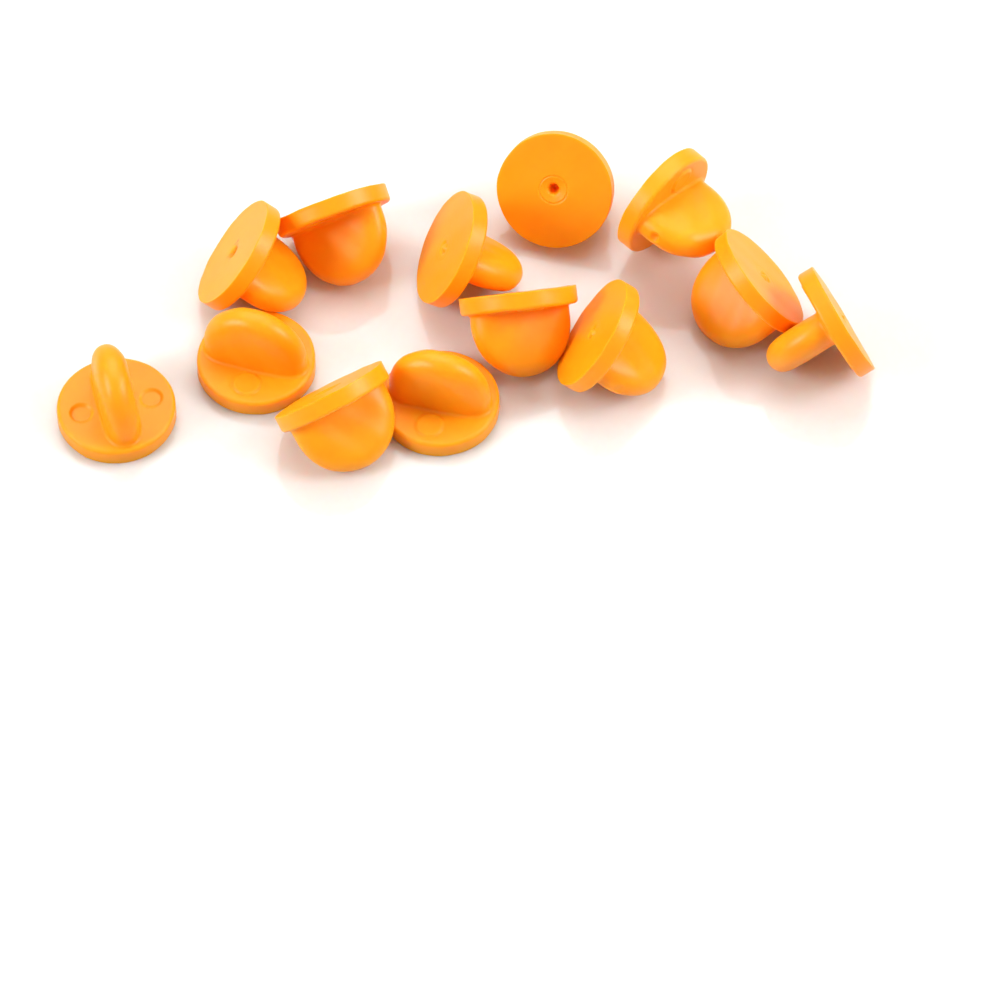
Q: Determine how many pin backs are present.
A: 13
